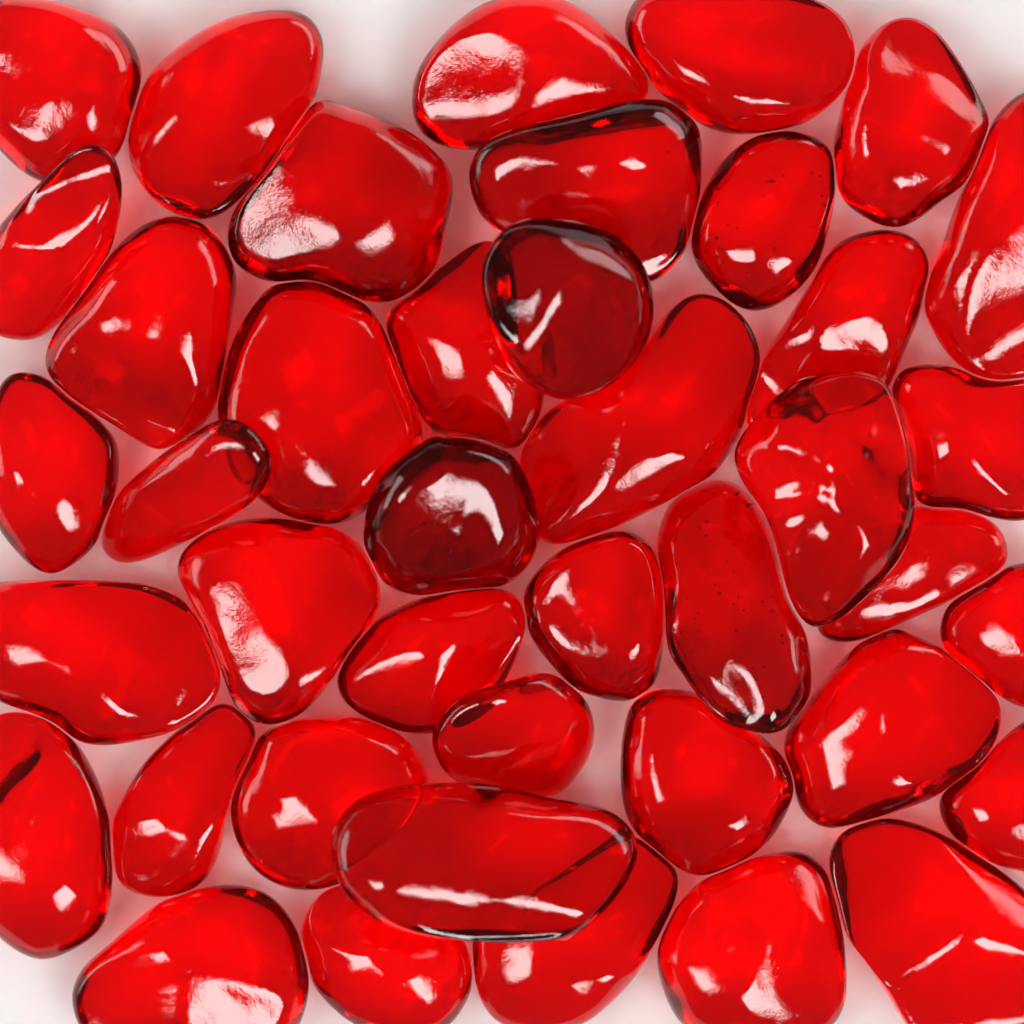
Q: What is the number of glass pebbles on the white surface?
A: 41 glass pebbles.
